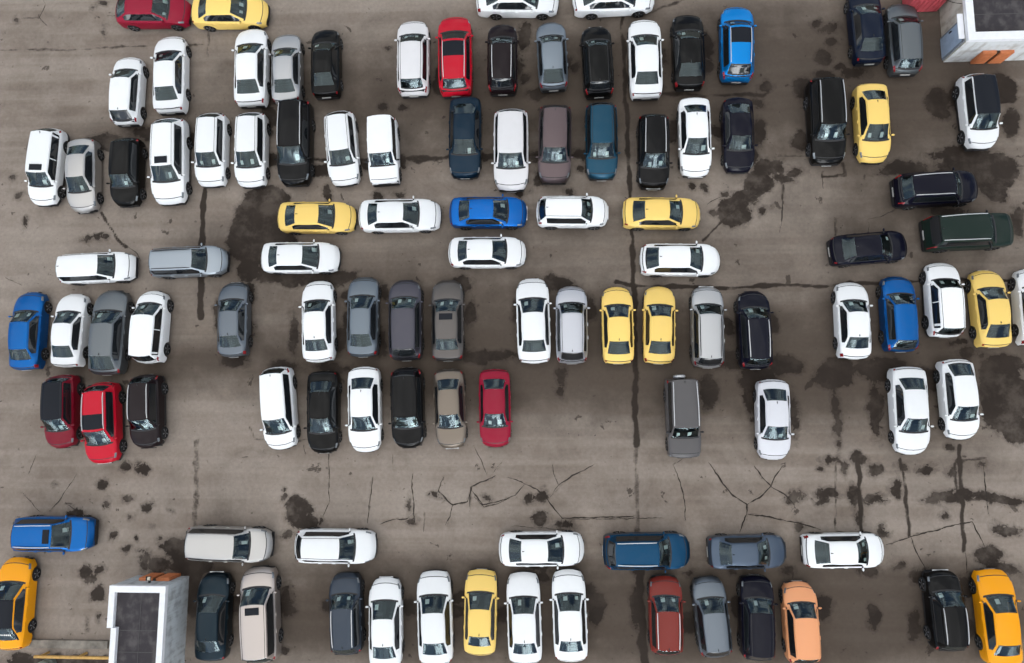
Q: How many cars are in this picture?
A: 106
